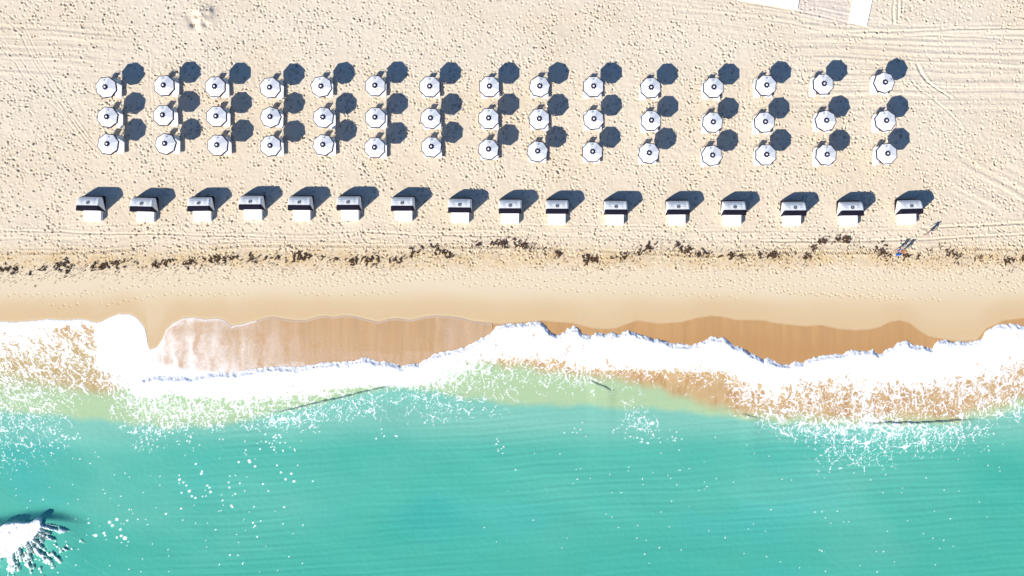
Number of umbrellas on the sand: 45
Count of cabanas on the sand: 16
